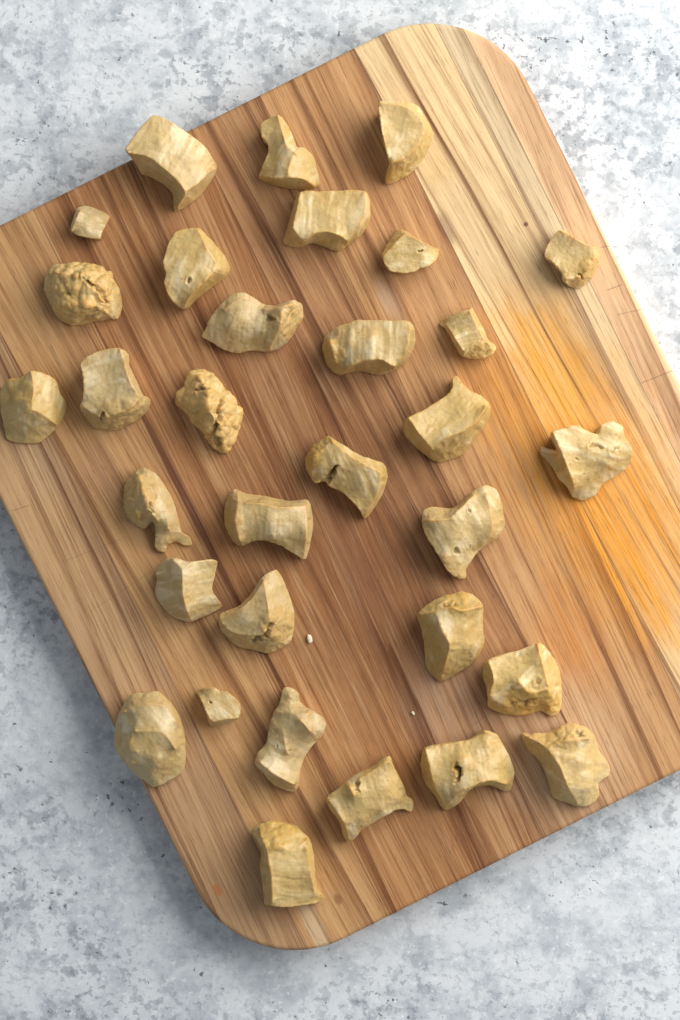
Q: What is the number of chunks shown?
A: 32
